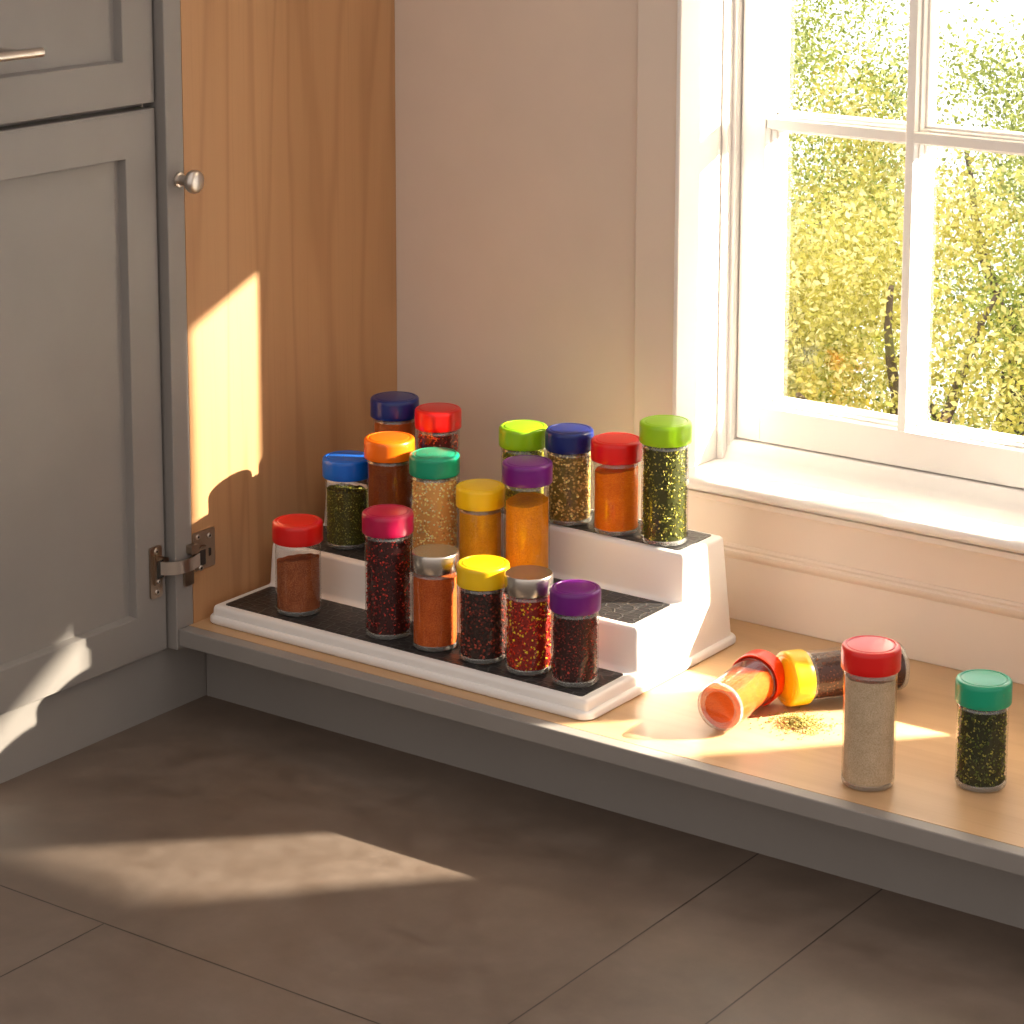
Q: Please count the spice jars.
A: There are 21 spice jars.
